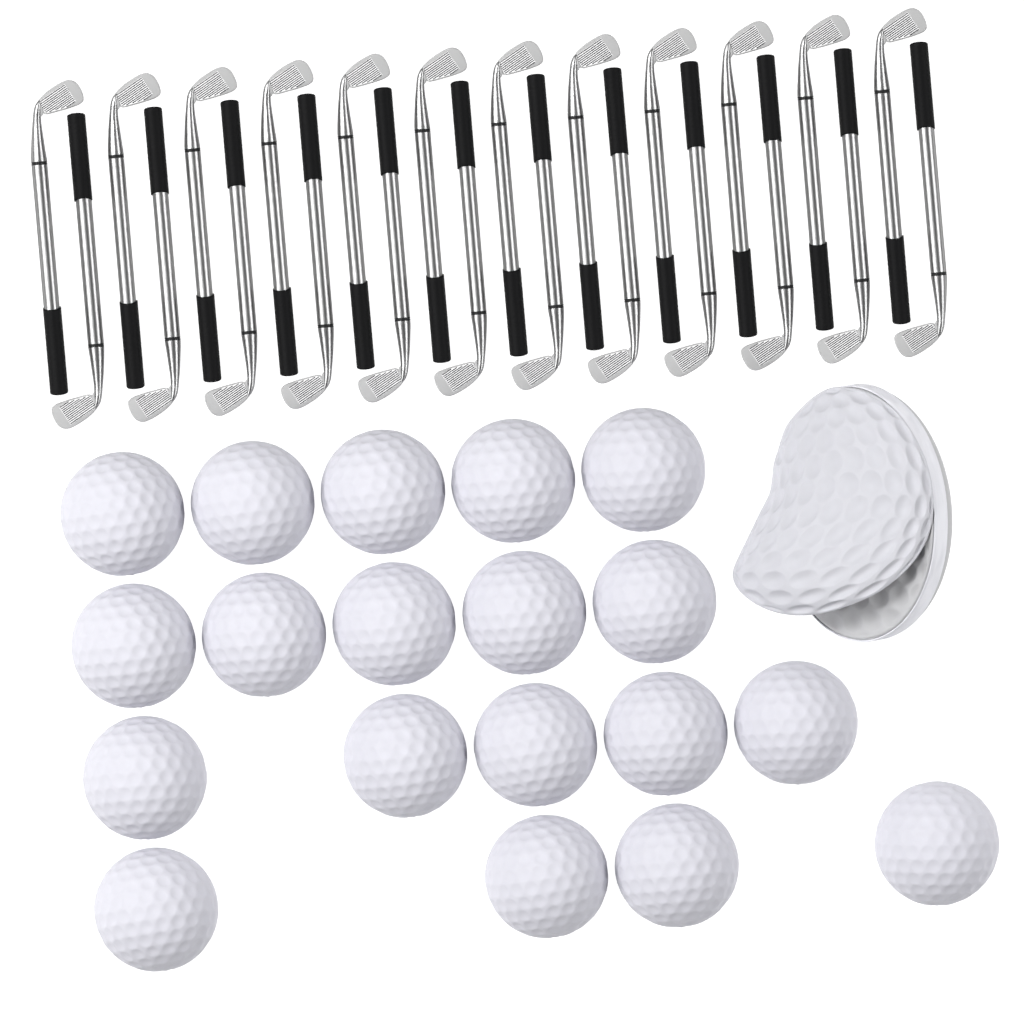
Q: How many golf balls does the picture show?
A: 19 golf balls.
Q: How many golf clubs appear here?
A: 24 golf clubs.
